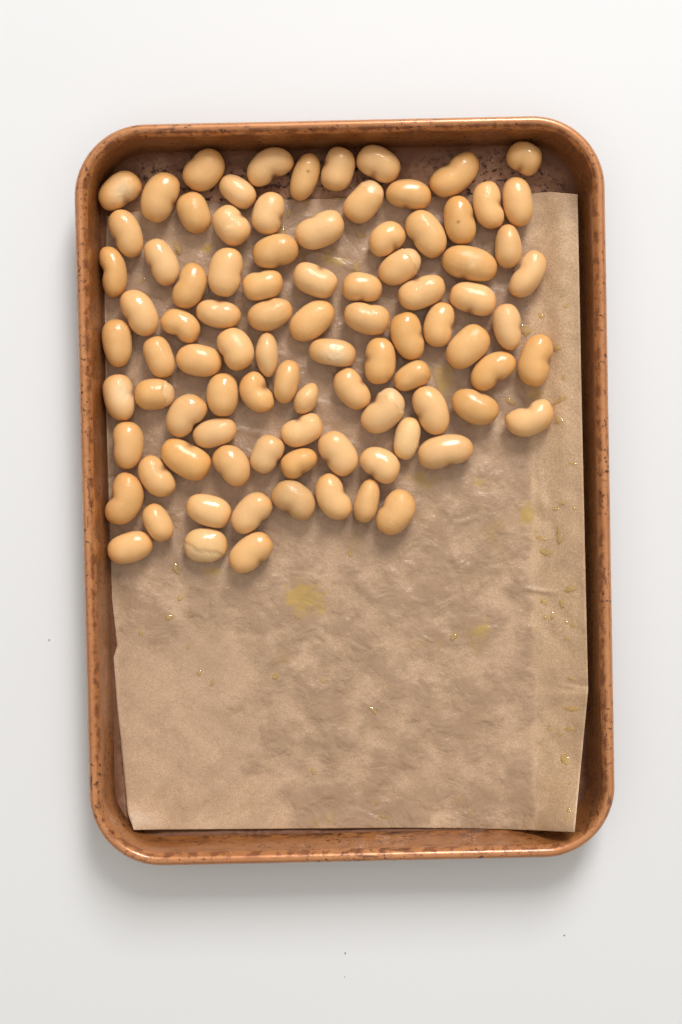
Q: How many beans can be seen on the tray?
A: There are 91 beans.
